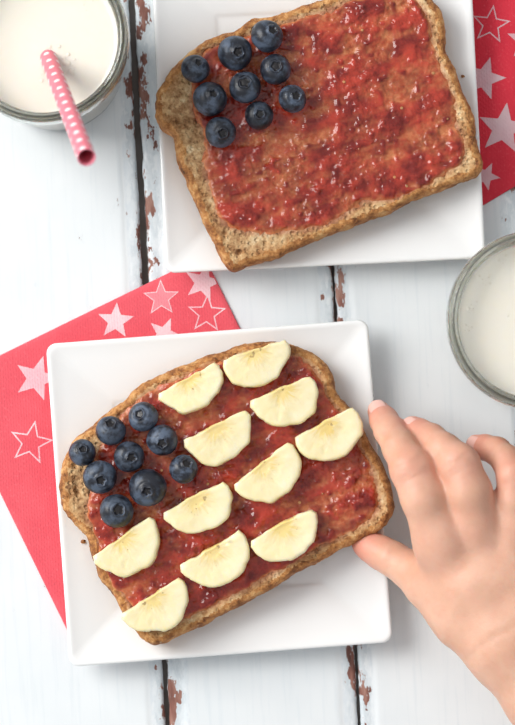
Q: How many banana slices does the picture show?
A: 11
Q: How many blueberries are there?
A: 18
